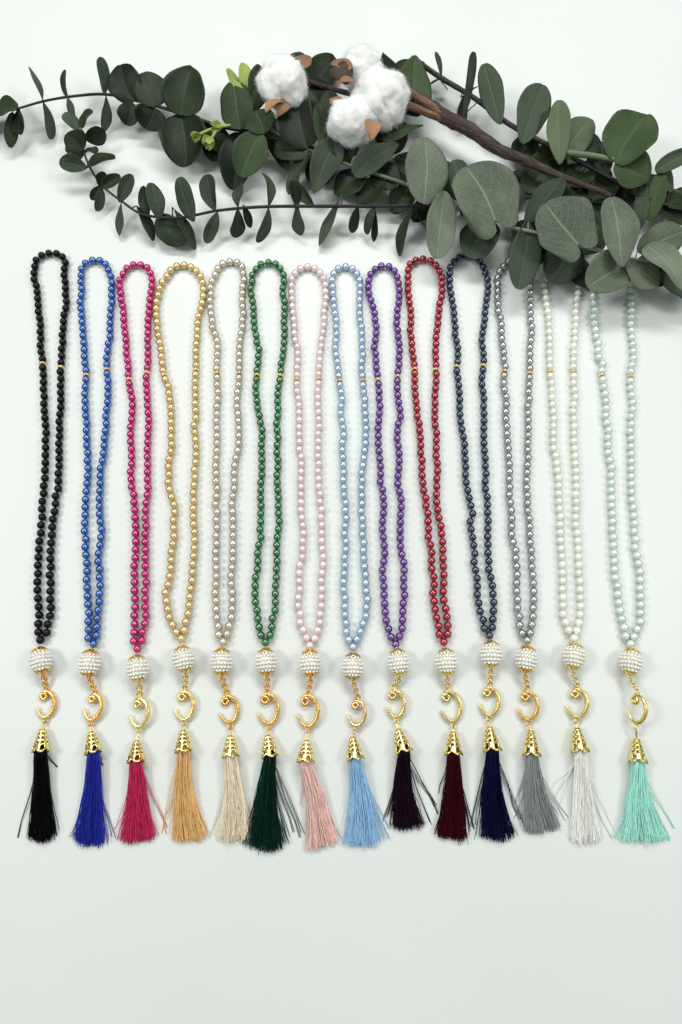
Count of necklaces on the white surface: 14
